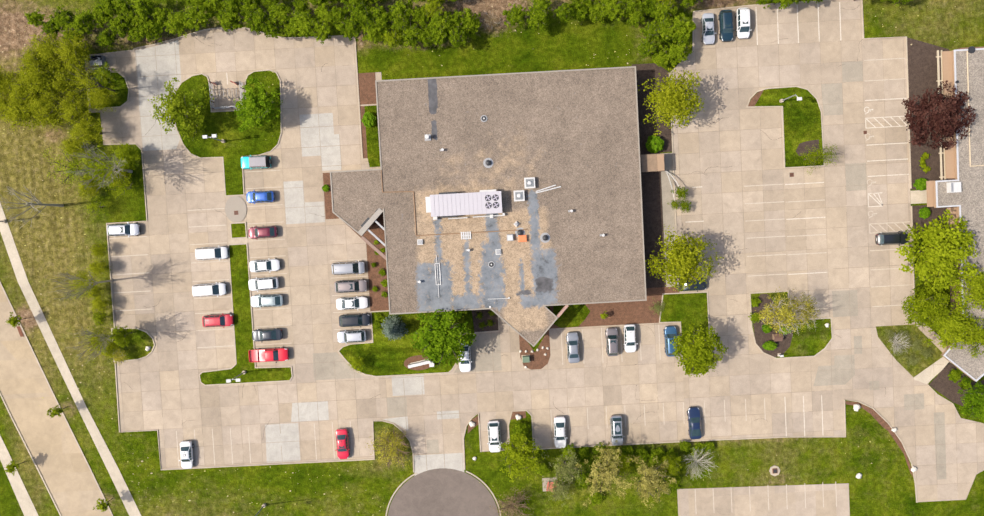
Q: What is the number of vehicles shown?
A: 33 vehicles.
